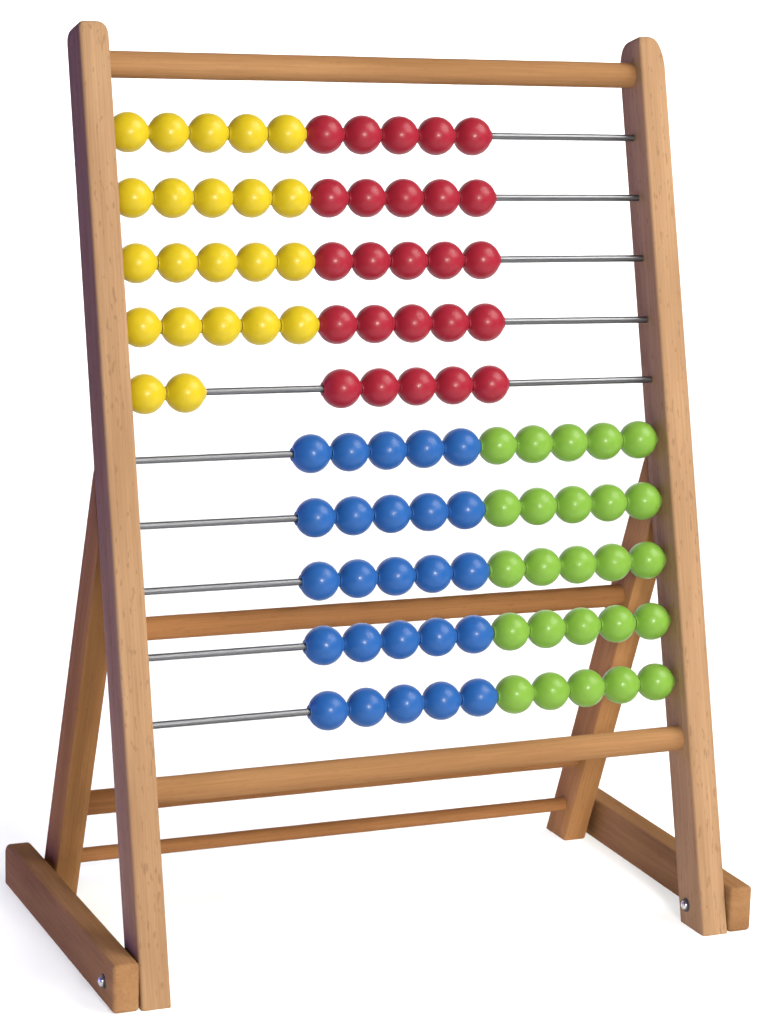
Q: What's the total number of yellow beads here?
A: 22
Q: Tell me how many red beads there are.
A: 25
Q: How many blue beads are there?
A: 25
